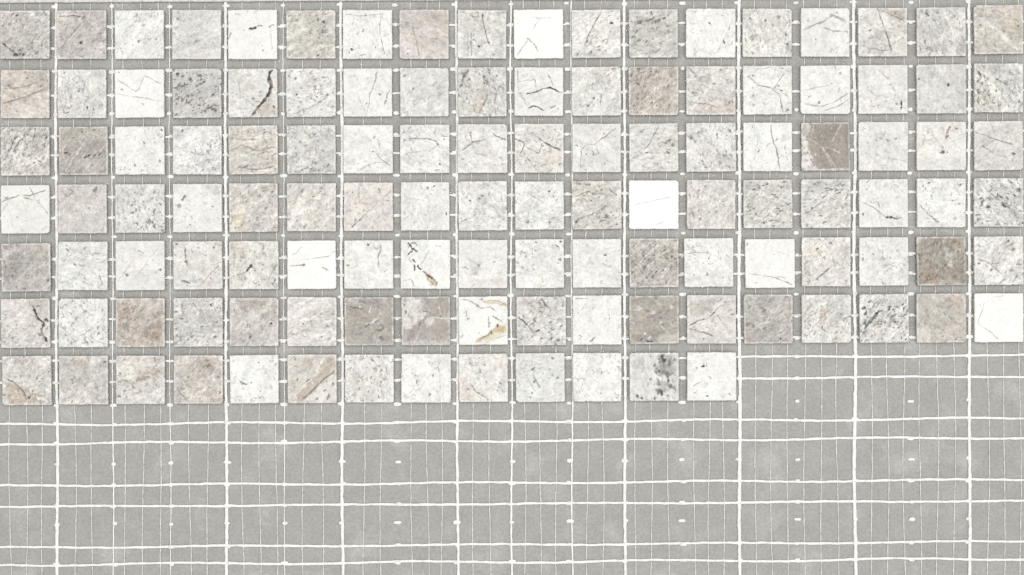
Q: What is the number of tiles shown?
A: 121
